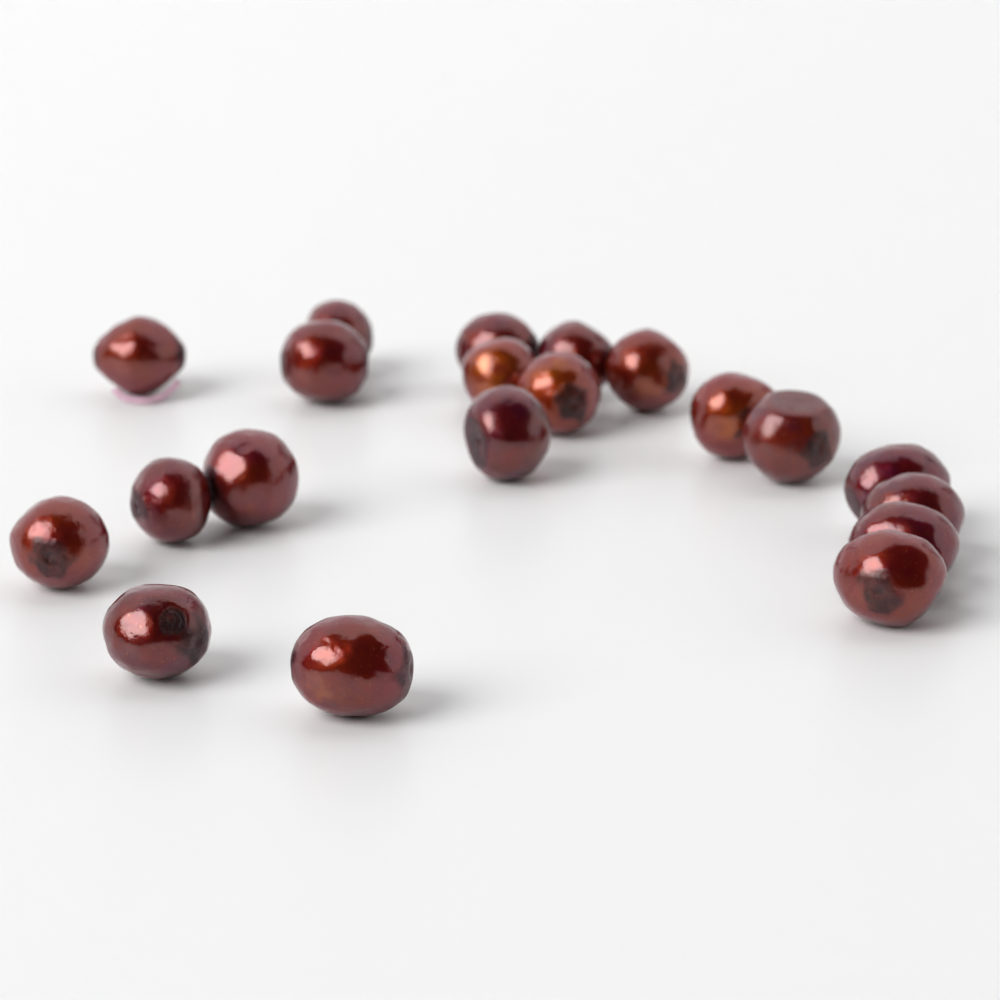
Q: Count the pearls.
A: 20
